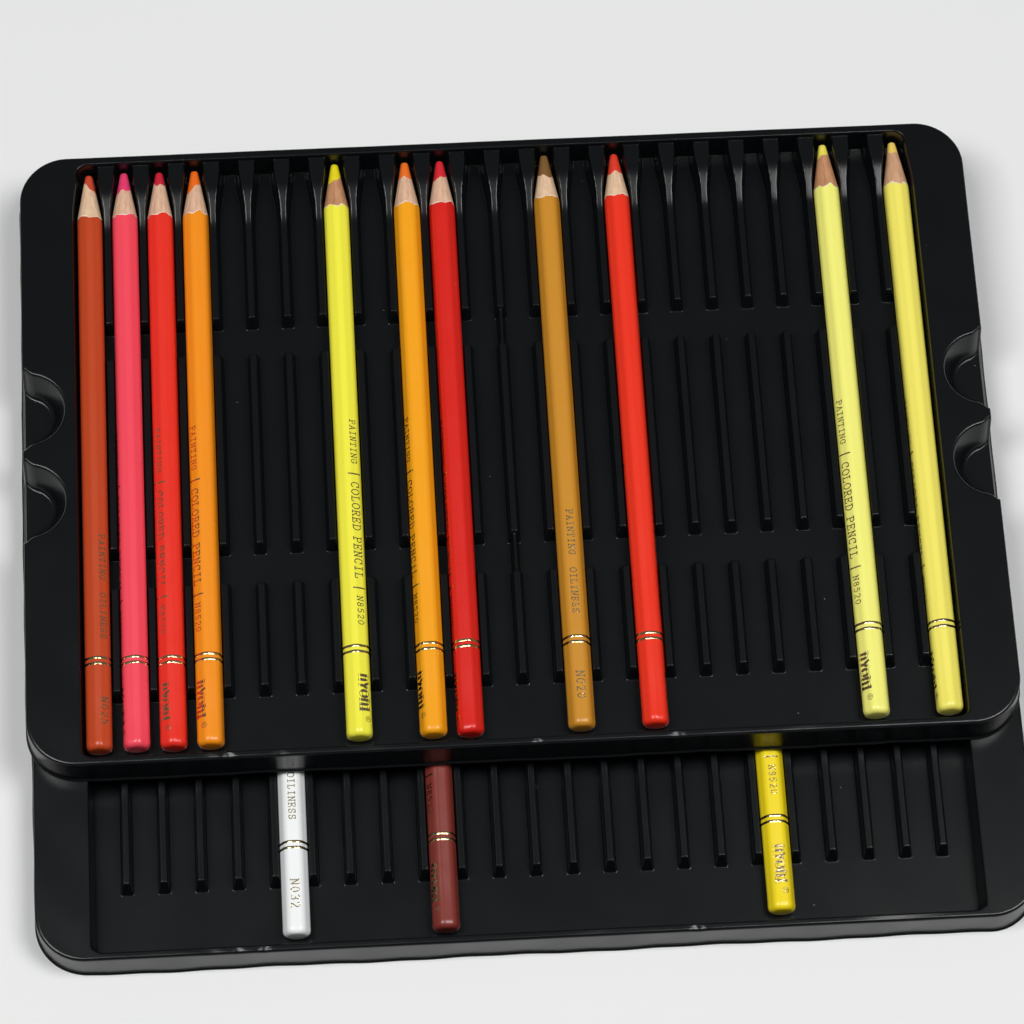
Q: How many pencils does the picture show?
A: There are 14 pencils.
